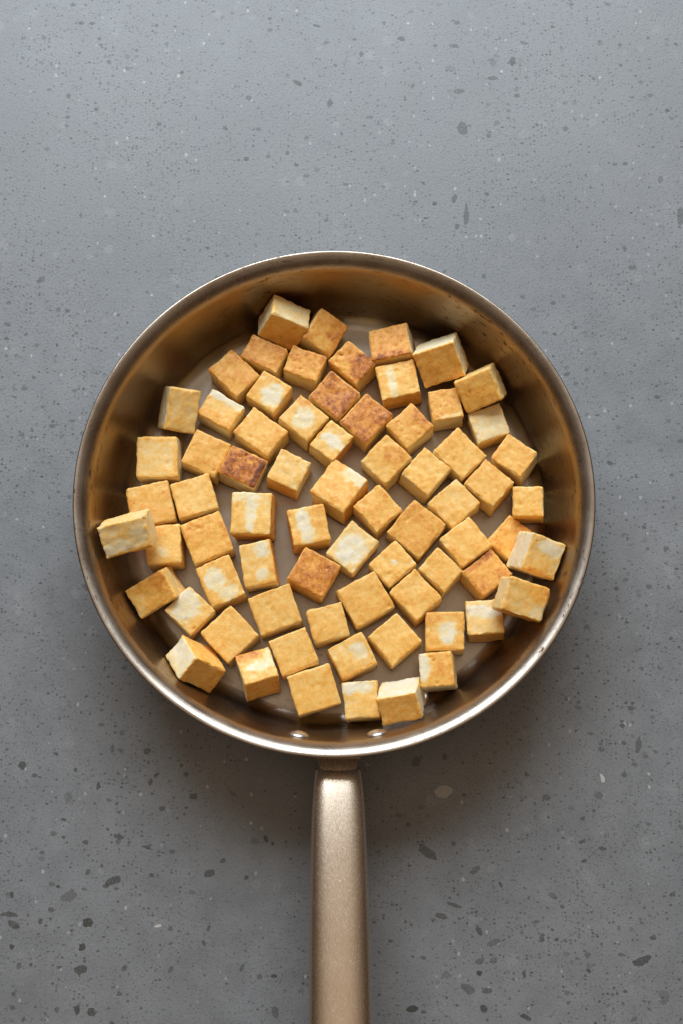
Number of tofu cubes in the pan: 71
